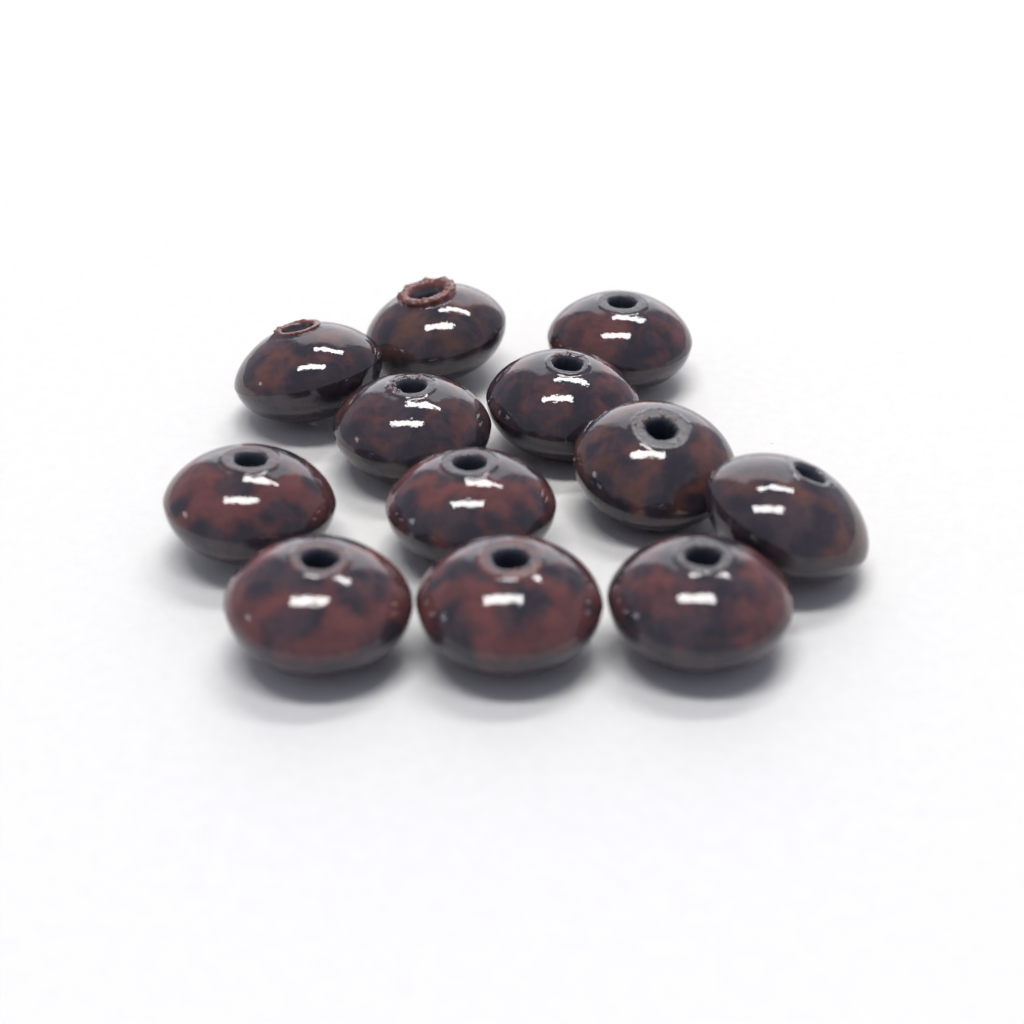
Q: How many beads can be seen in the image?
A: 12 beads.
